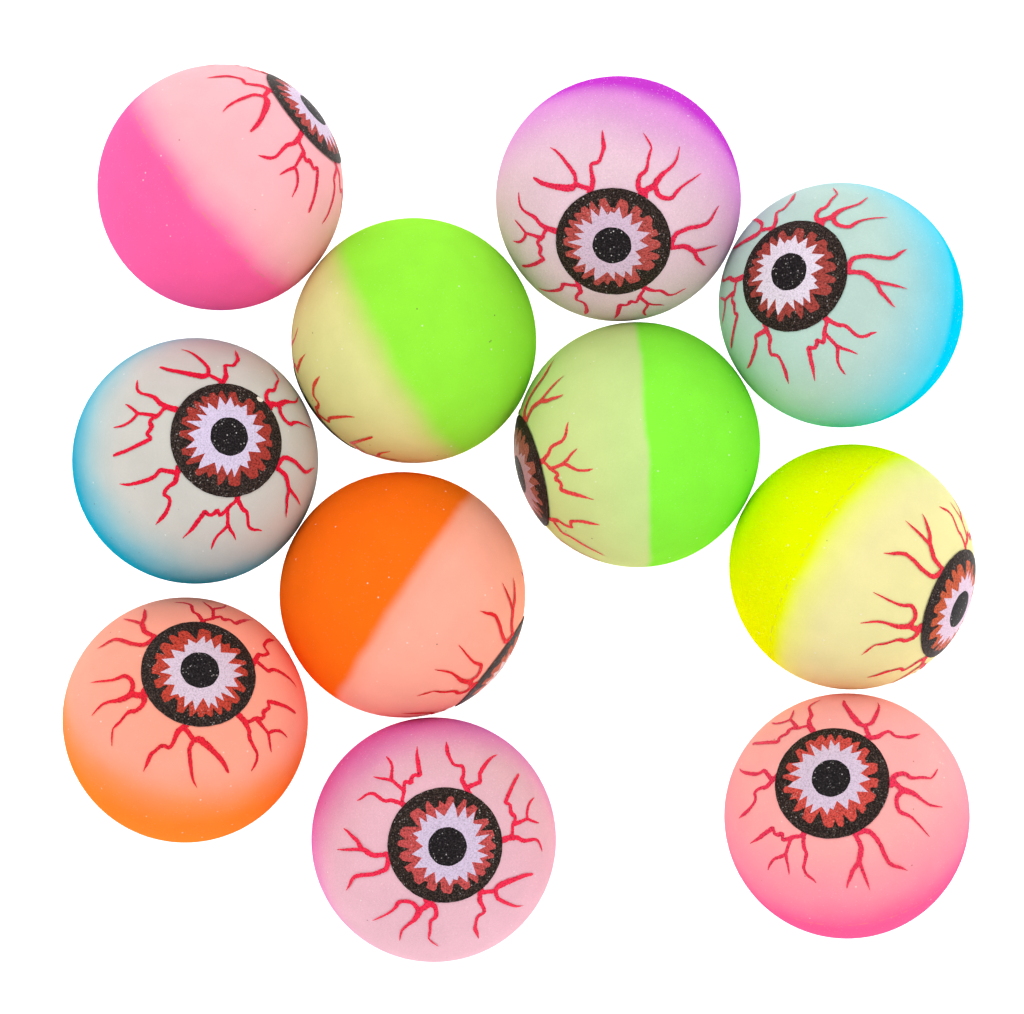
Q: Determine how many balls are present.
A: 11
